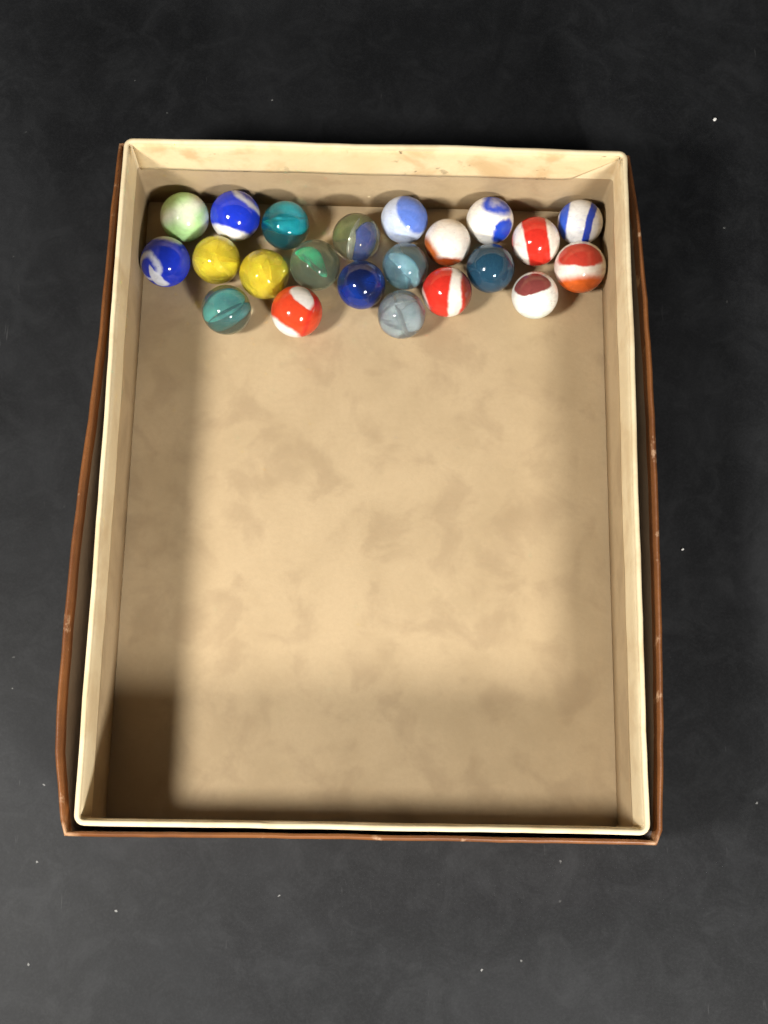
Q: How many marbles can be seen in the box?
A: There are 22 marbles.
